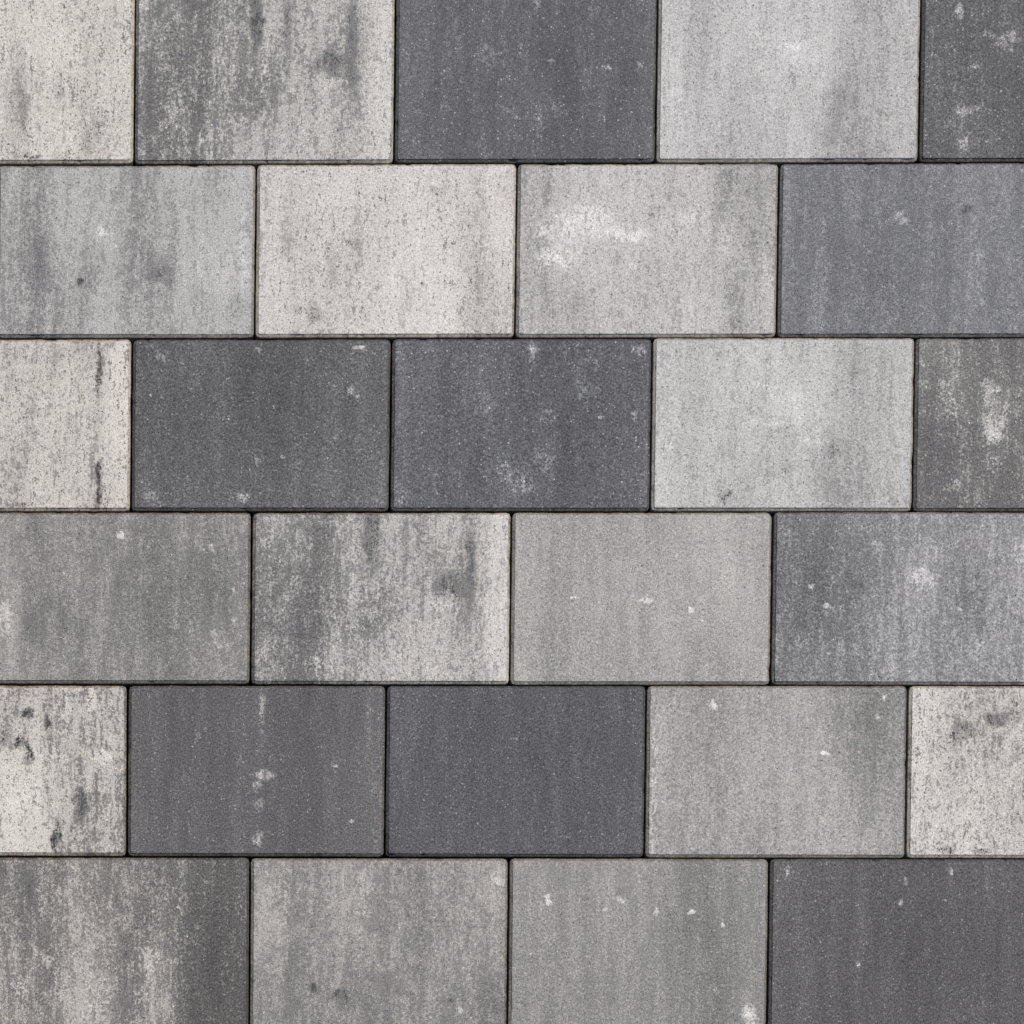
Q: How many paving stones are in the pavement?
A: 27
